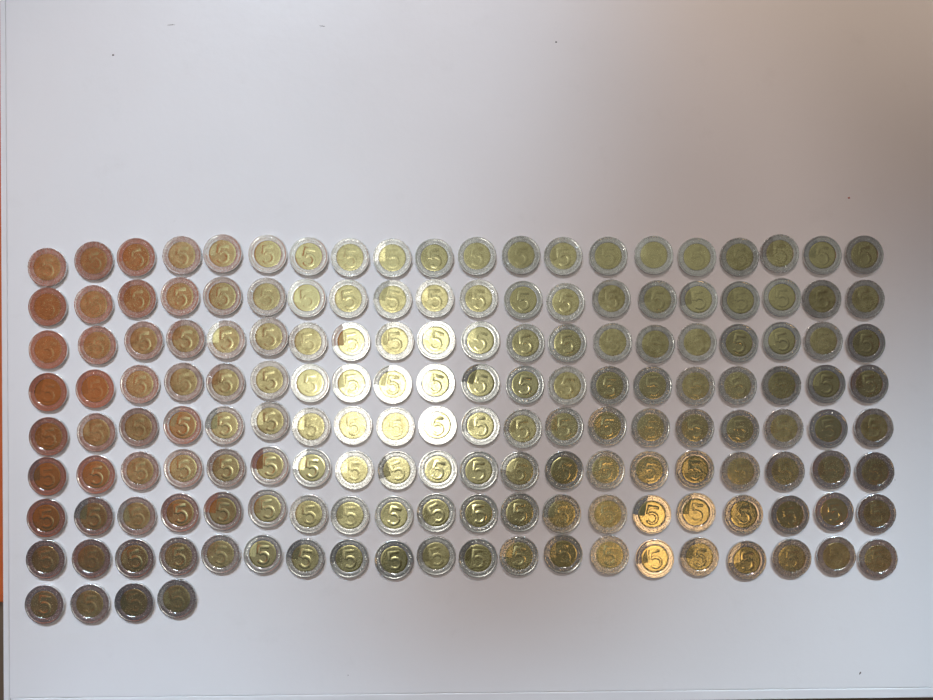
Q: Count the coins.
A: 164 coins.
